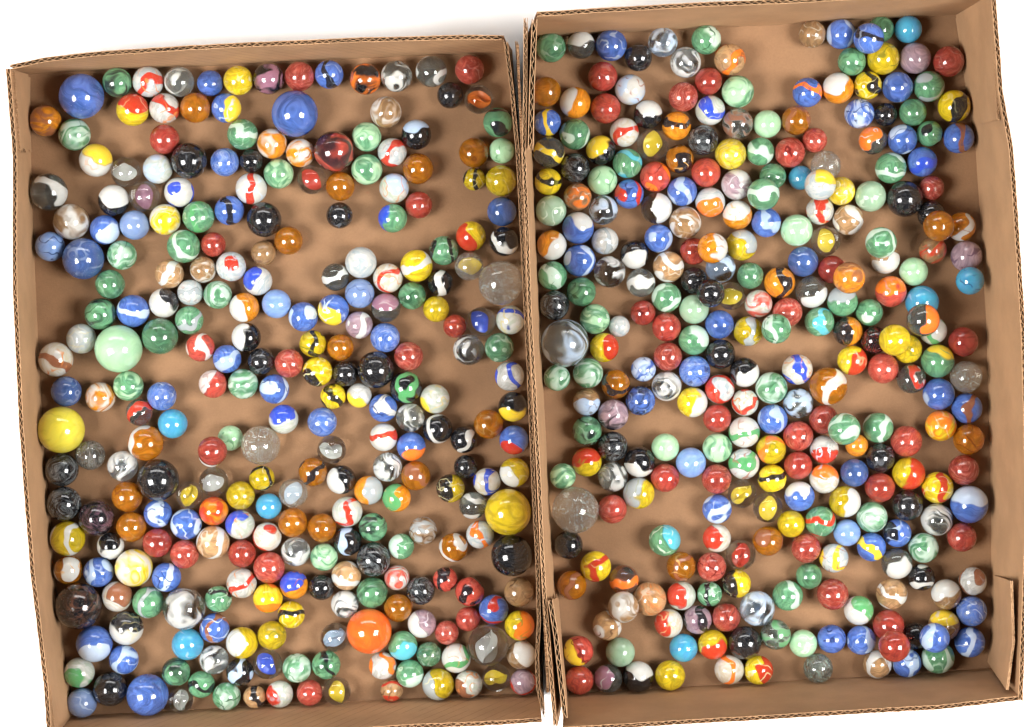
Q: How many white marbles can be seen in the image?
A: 60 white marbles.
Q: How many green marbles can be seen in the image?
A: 90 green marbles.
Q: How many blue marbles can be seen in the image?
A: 82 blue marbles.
